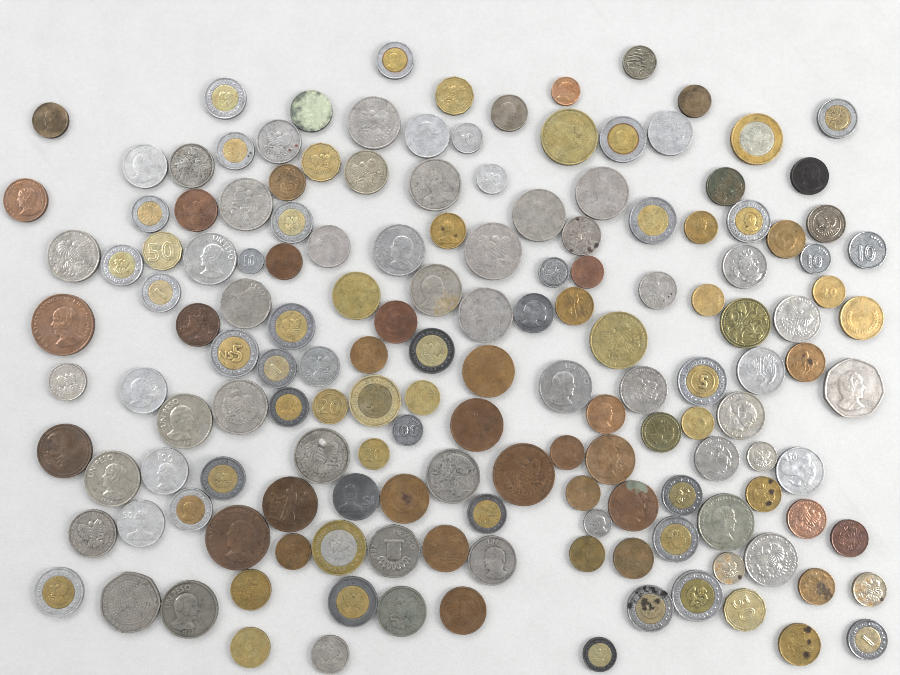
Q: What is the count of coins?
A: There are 156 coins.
